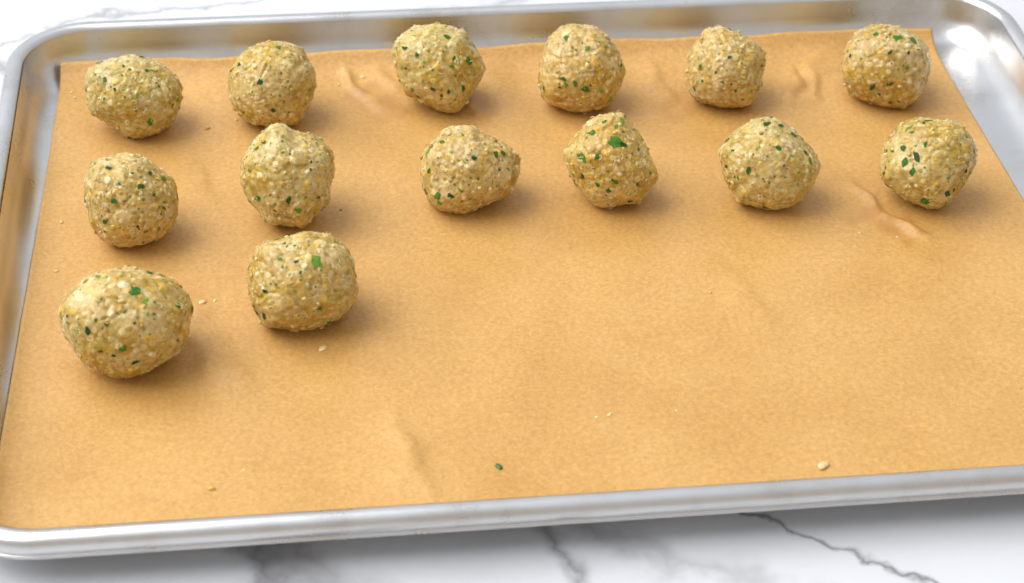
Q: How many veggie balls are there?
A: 14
